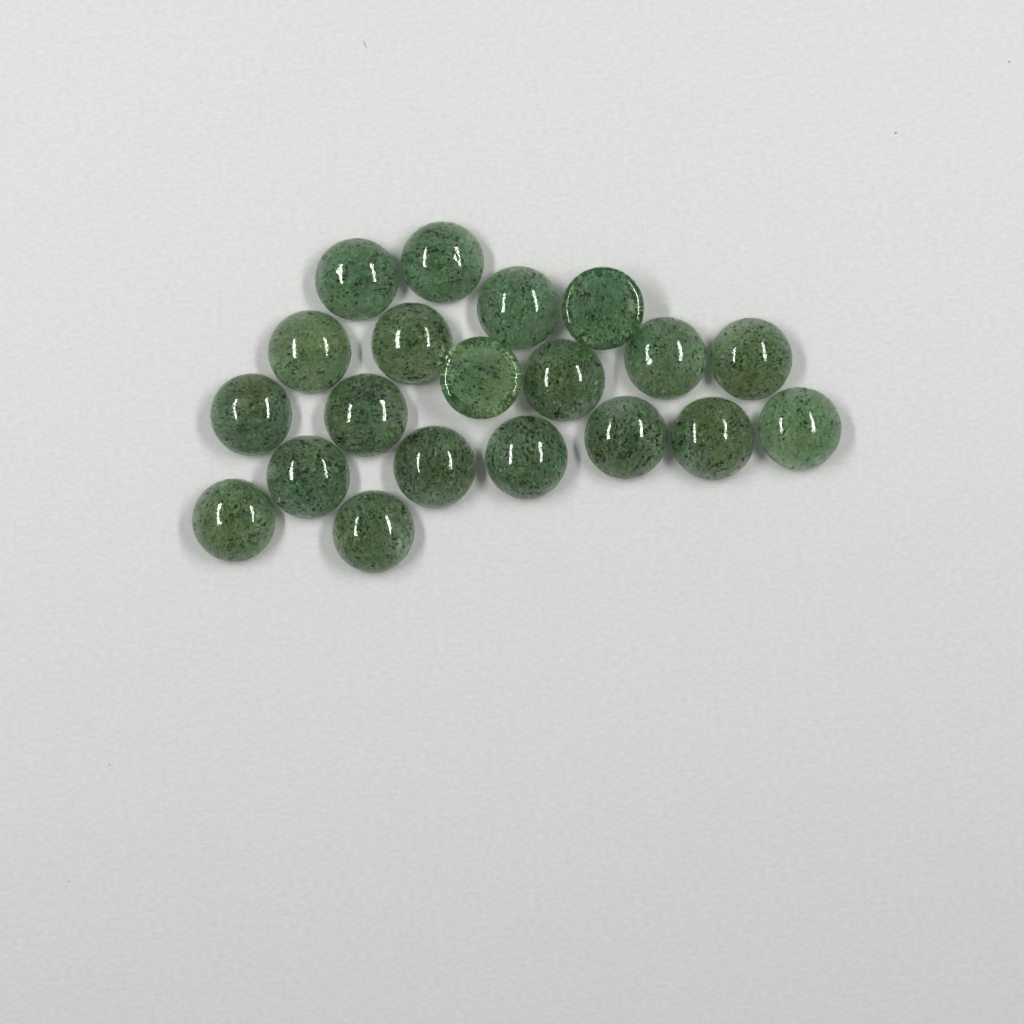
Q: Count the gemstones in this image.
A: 20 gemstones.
